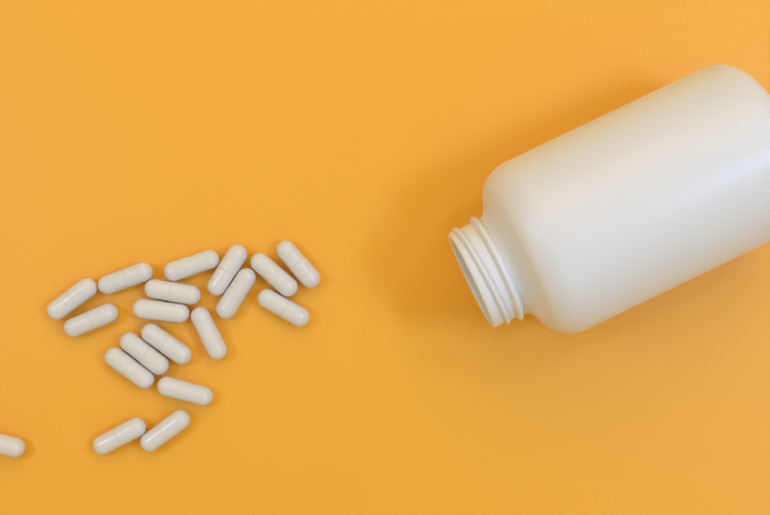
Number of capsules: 19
